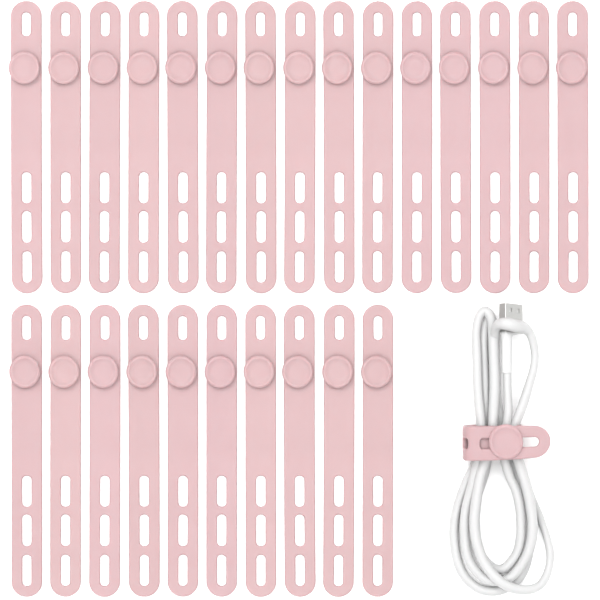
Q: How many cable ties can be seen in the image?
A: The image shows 26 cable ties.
